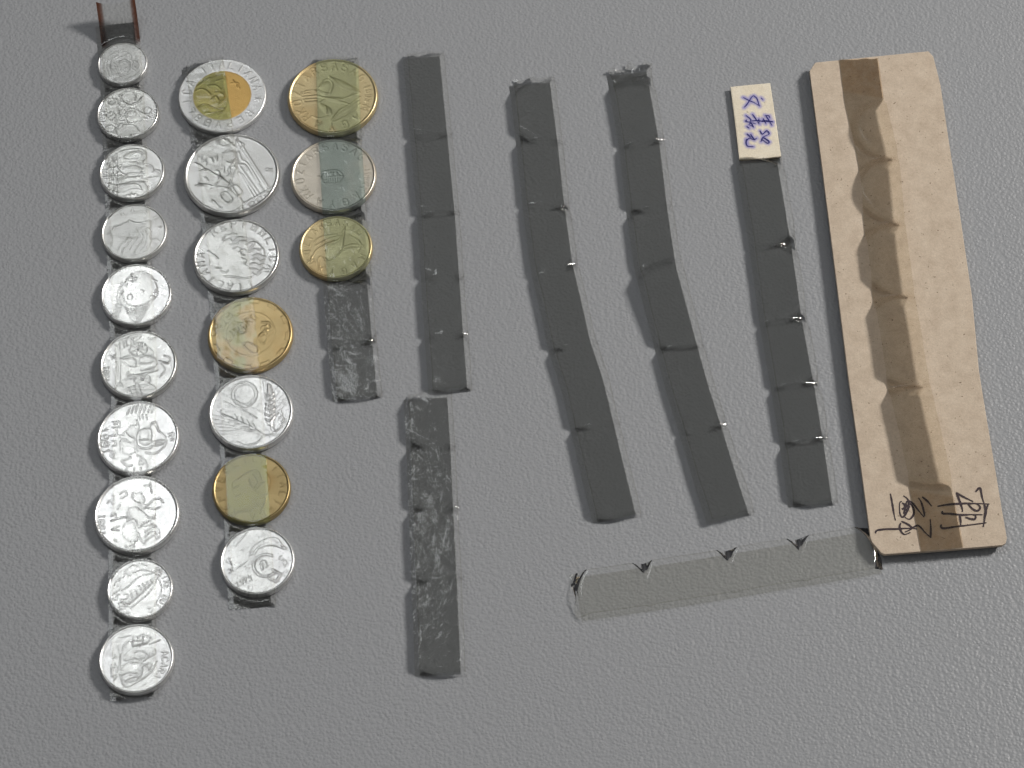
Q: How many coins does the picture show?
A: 20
